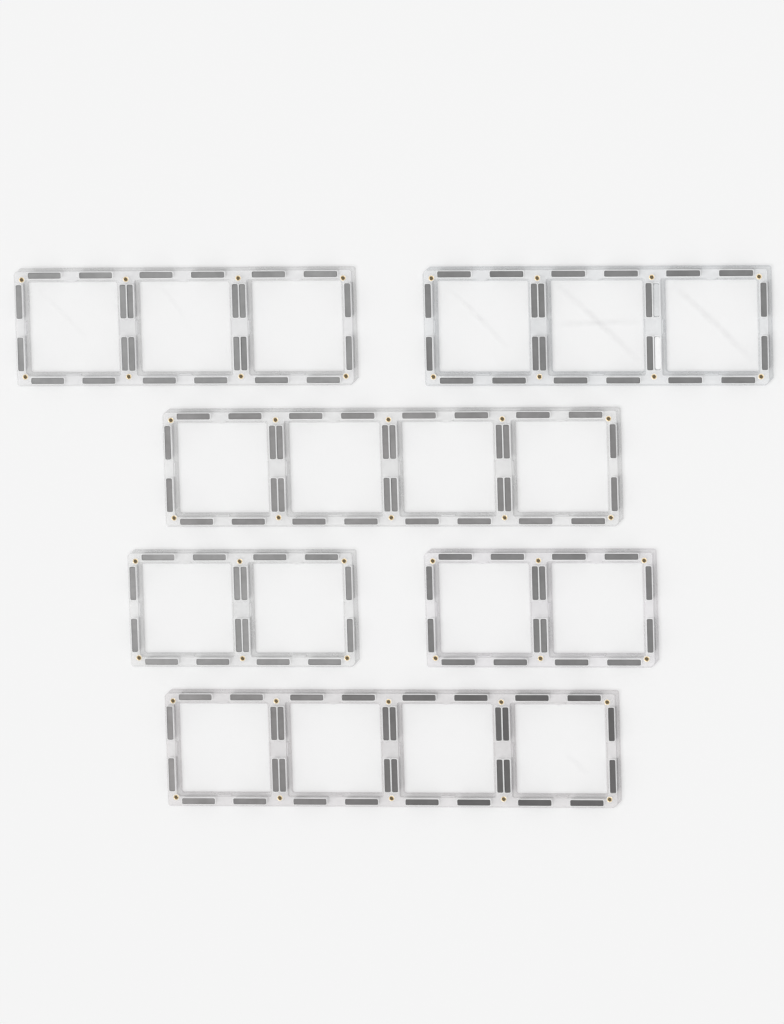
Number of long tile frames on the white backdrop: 2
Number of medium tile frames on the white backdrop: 2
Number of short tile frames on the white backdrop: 2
